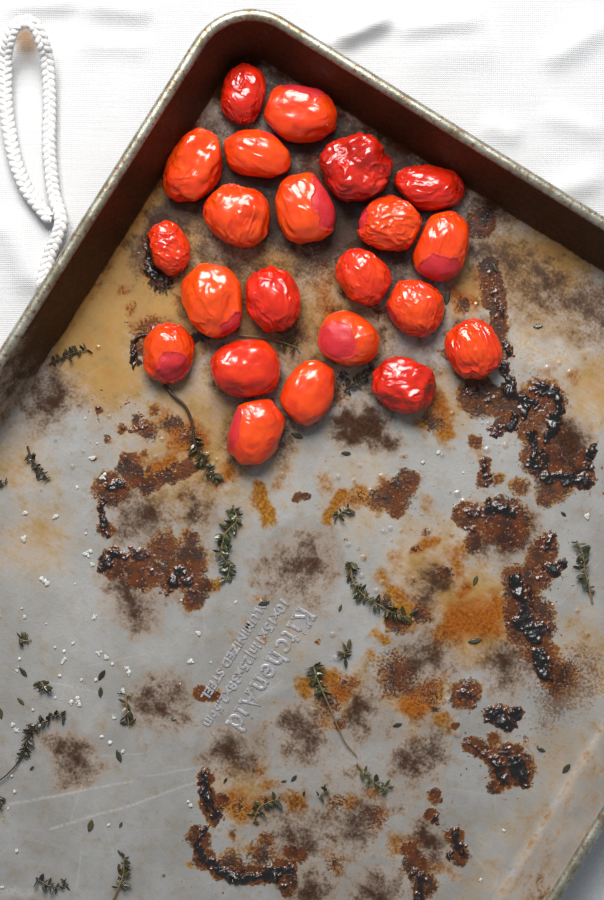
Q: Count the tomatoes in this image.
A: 22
